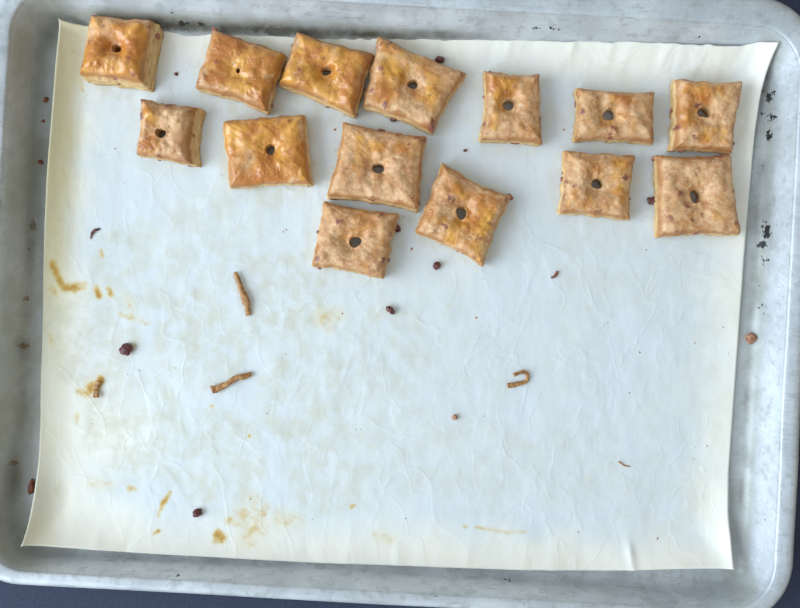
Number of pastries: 14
